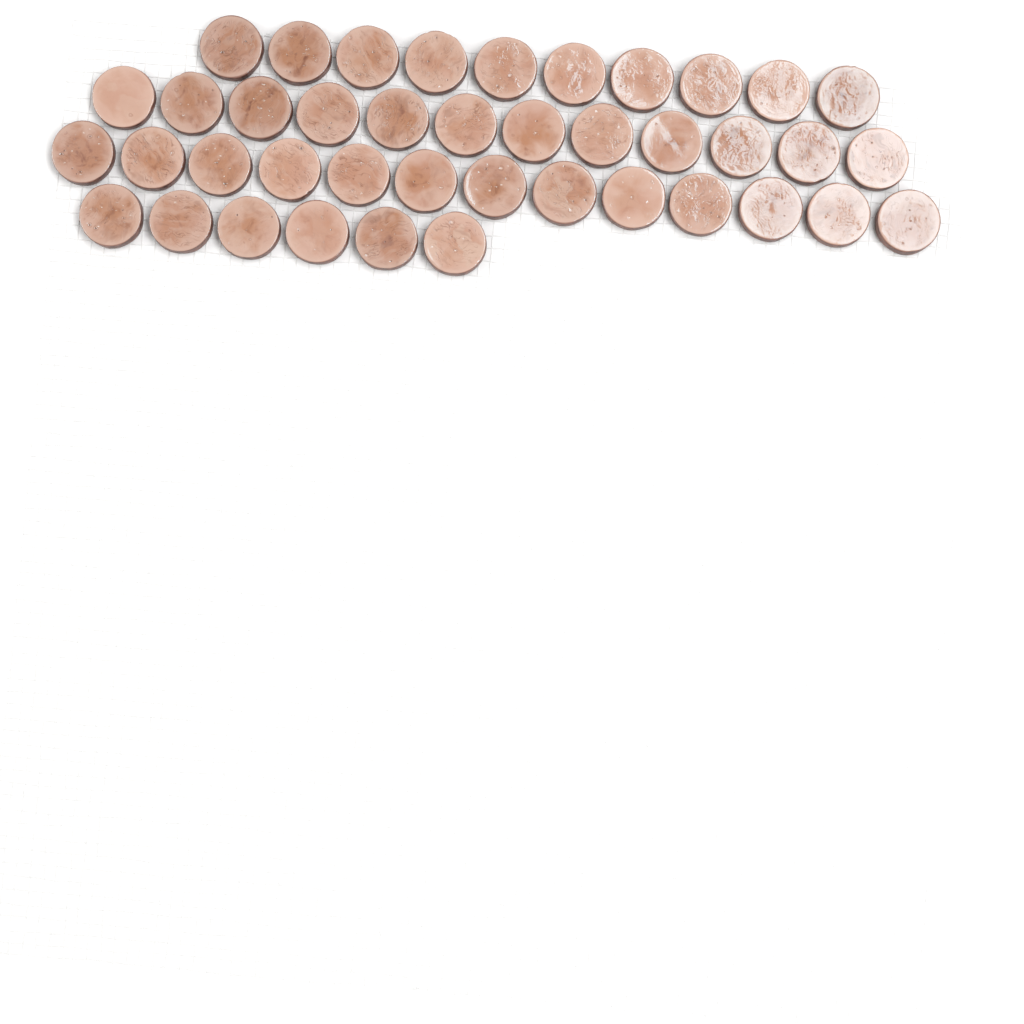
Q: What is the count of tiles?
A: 41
